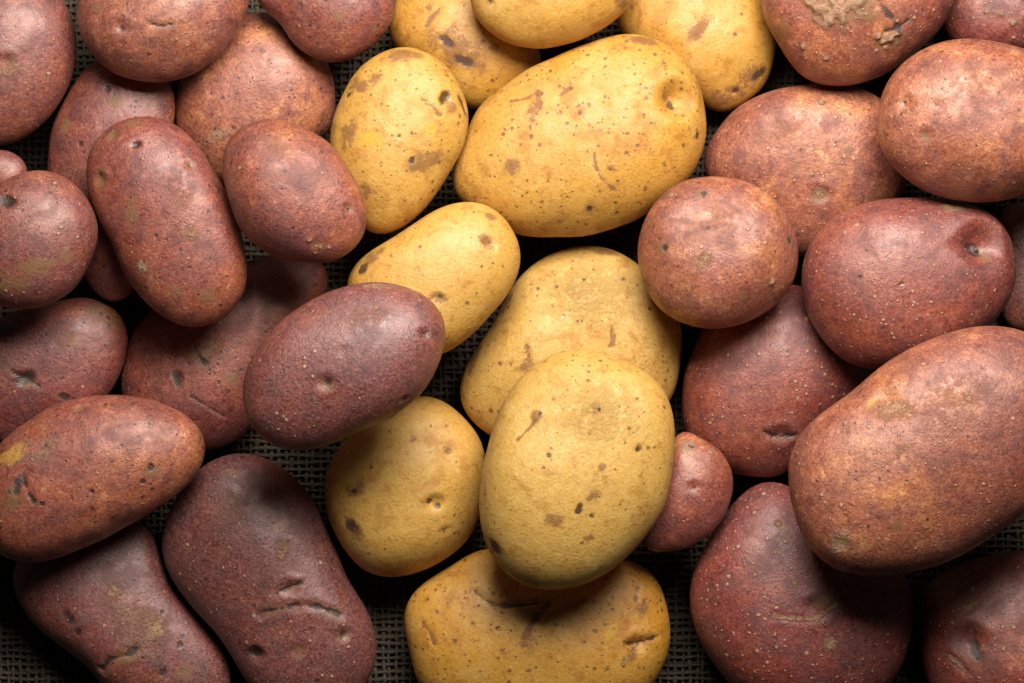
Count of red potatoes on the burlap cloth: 27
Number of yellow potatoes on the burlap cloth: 10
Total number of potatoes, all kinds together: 37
